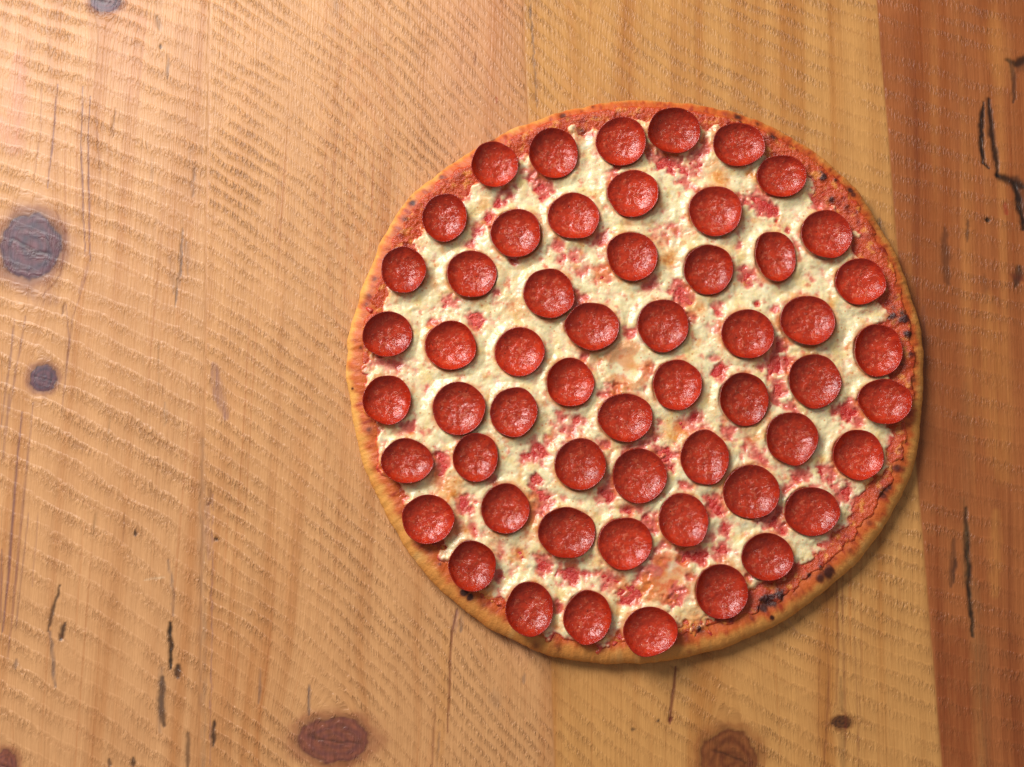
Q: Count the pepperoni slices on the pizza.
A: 56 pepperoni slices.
